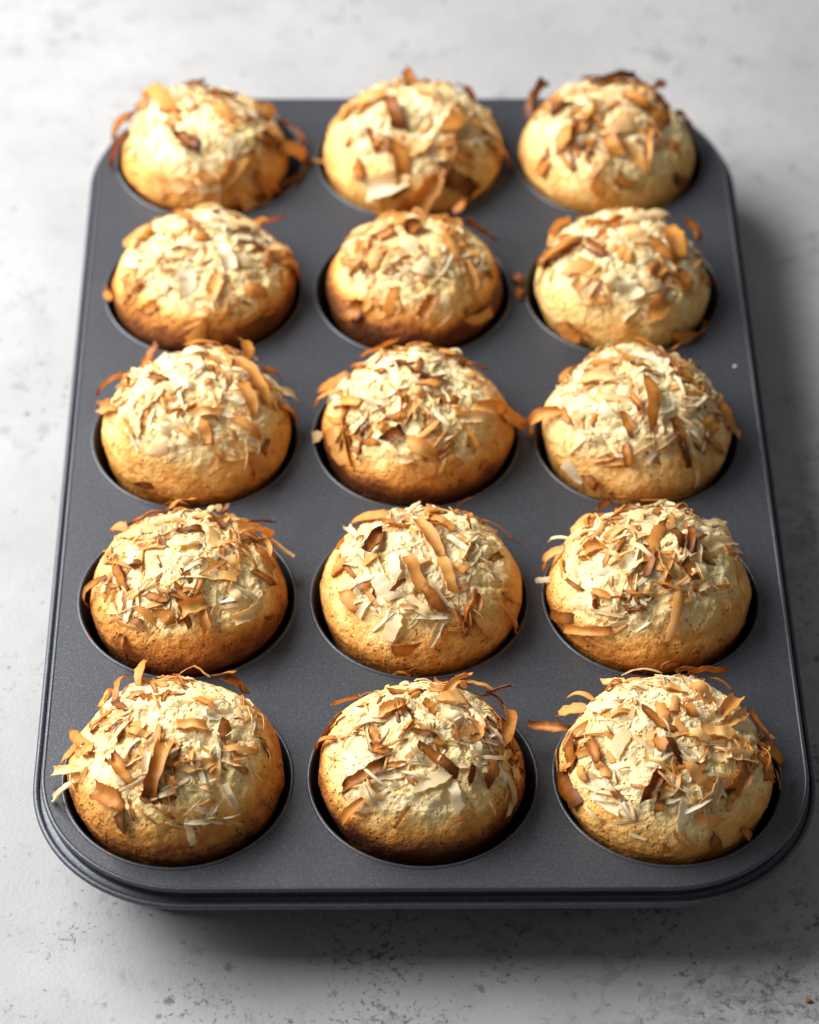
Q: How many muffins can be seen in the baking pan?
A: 15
